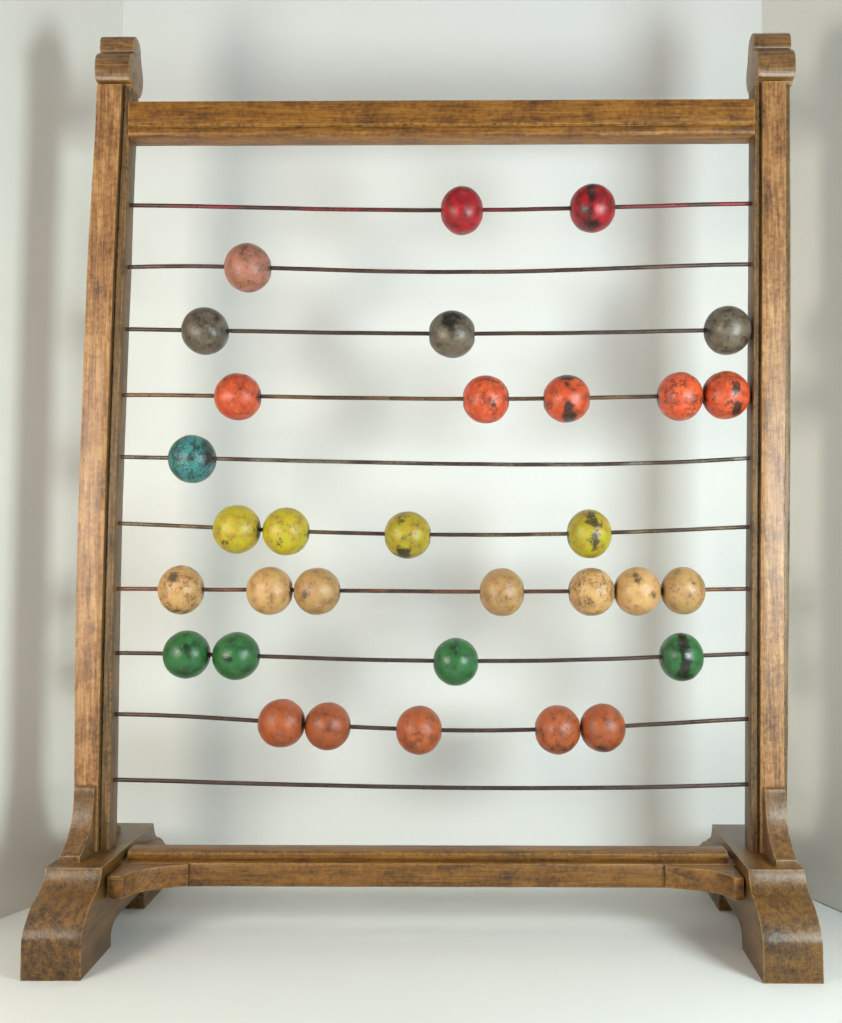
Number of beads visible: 32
